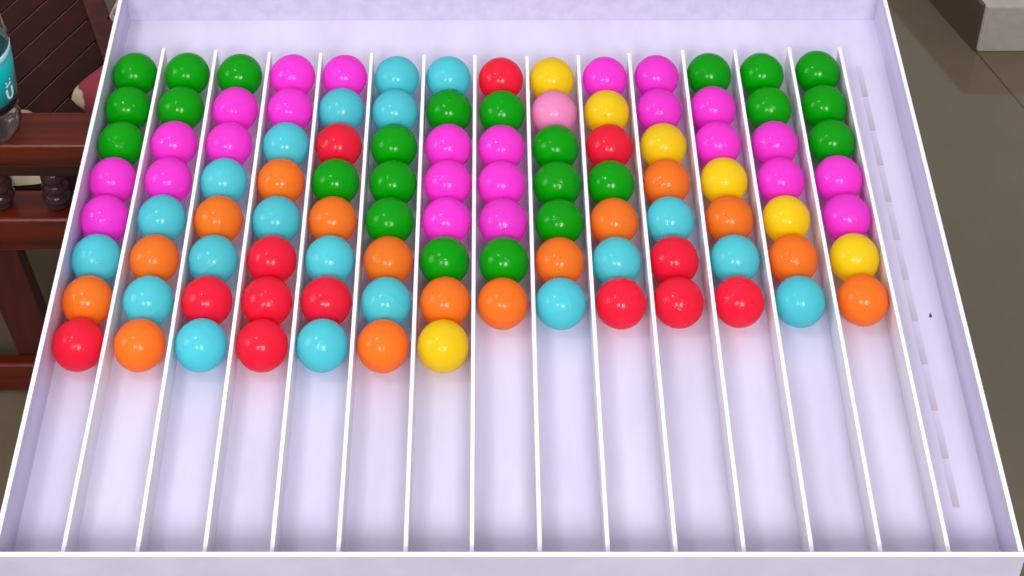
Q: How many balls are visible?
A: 105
